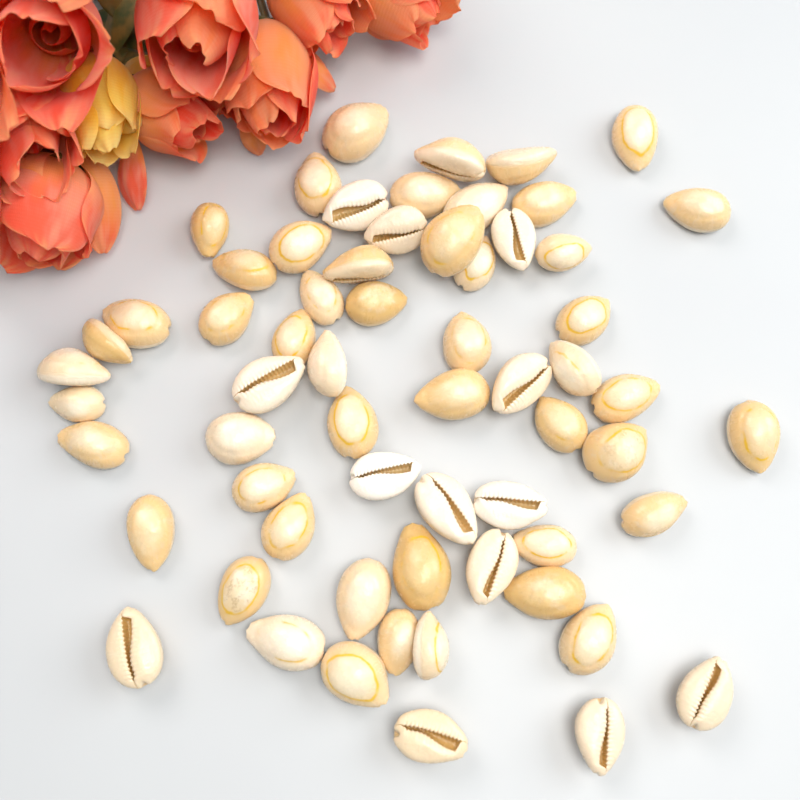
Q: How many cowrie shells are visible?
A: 63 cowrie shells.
